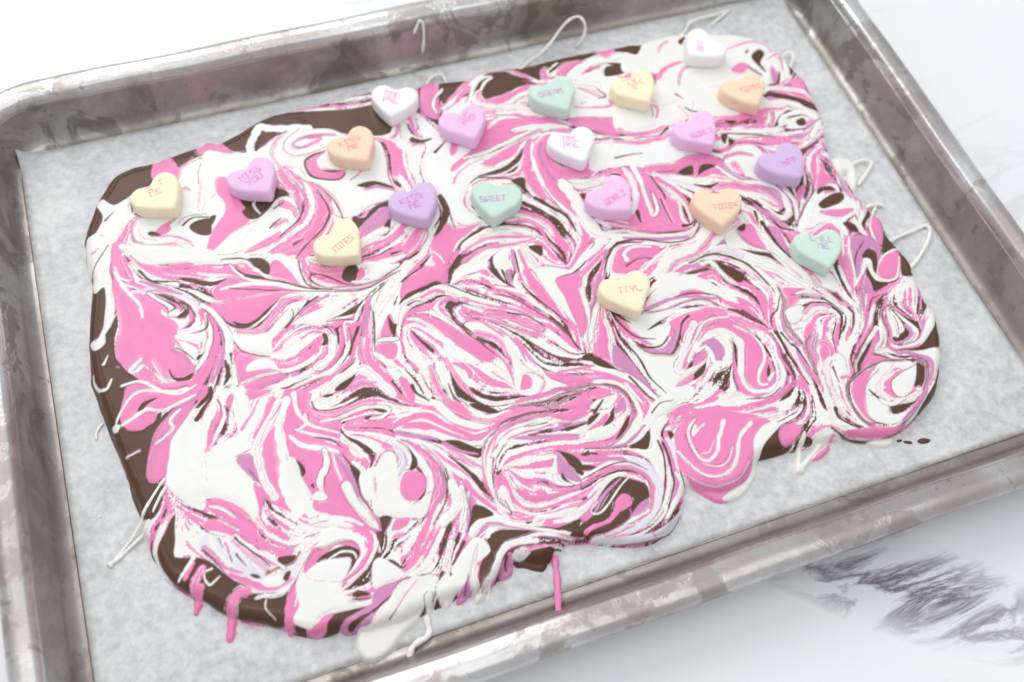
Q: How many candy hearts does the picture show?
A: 19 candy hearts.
